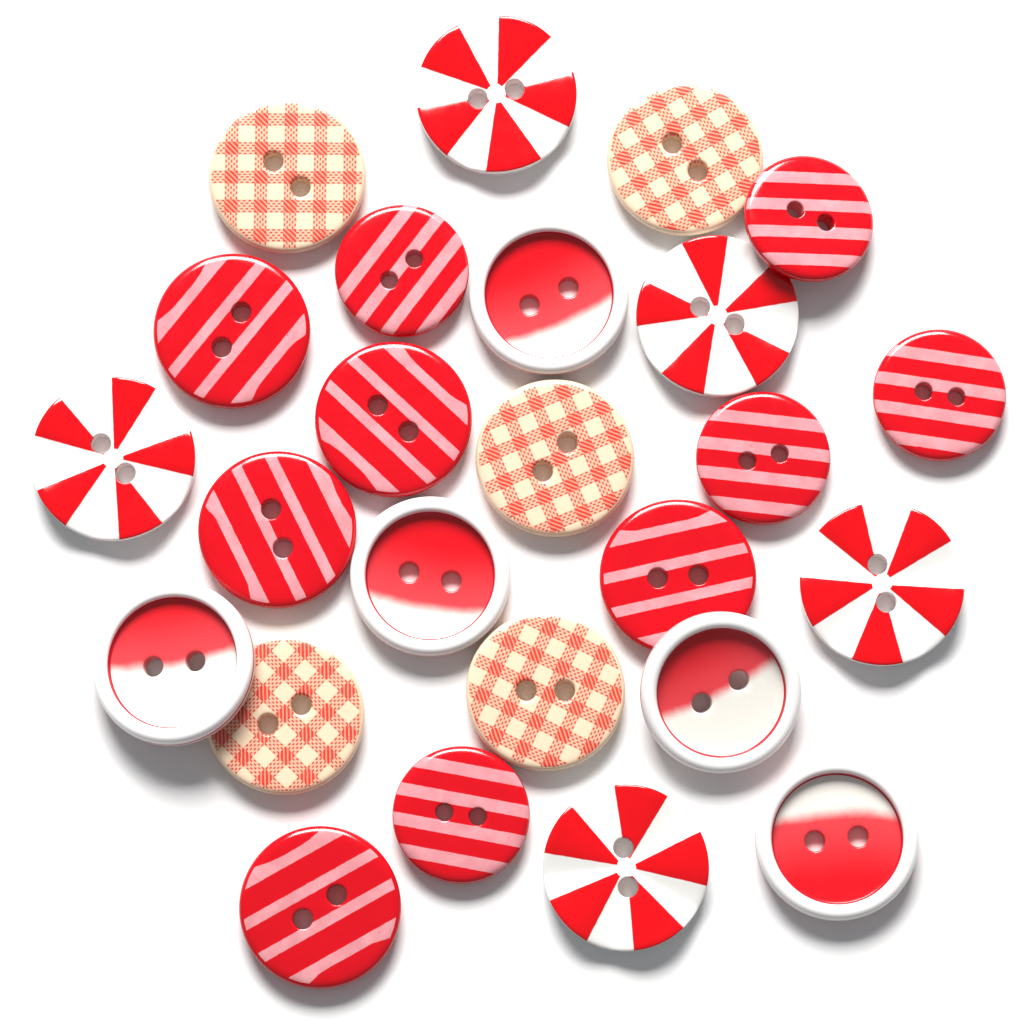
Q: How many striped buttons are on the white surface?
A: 10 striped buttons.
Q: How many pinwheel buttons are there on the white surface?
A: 5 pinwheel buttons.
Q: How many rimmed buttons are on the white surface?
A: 5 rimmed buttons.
